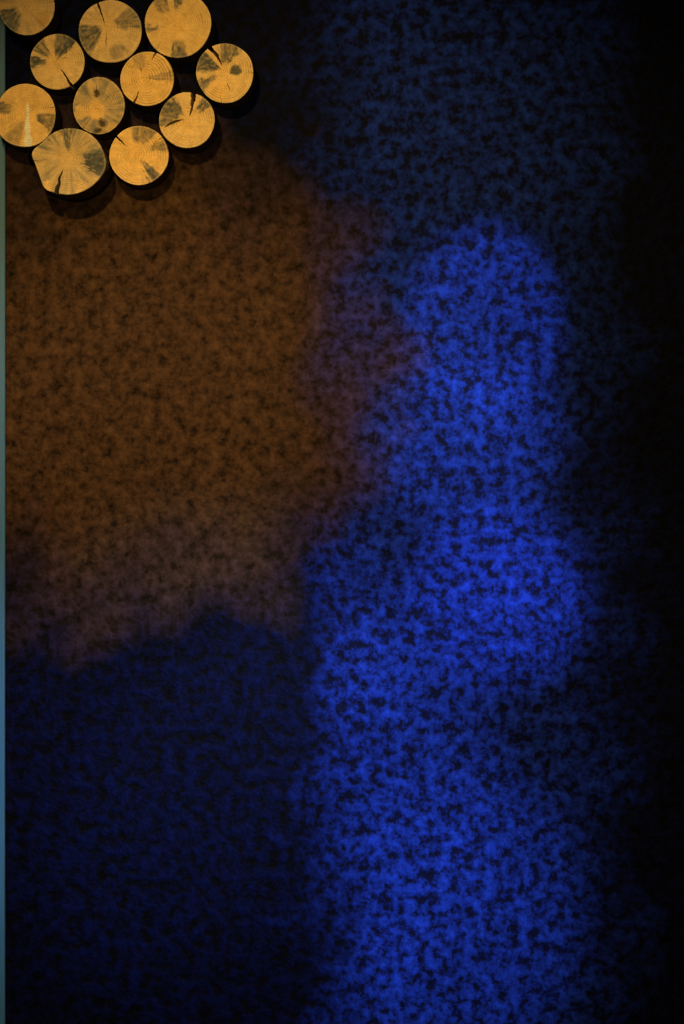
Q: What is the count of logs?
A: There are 11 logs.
